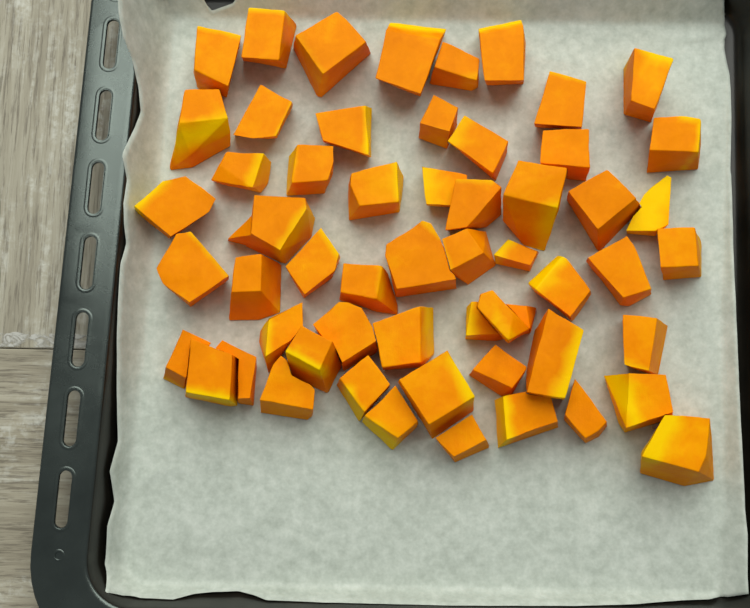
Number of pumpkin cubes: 56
